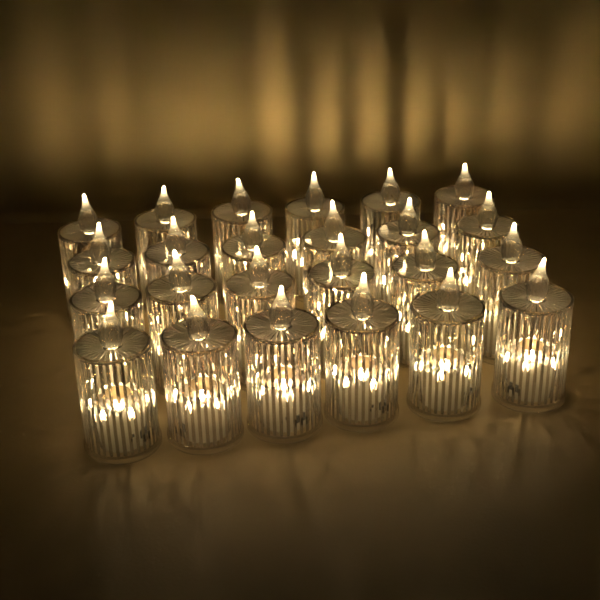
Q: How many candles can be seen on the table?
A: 24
